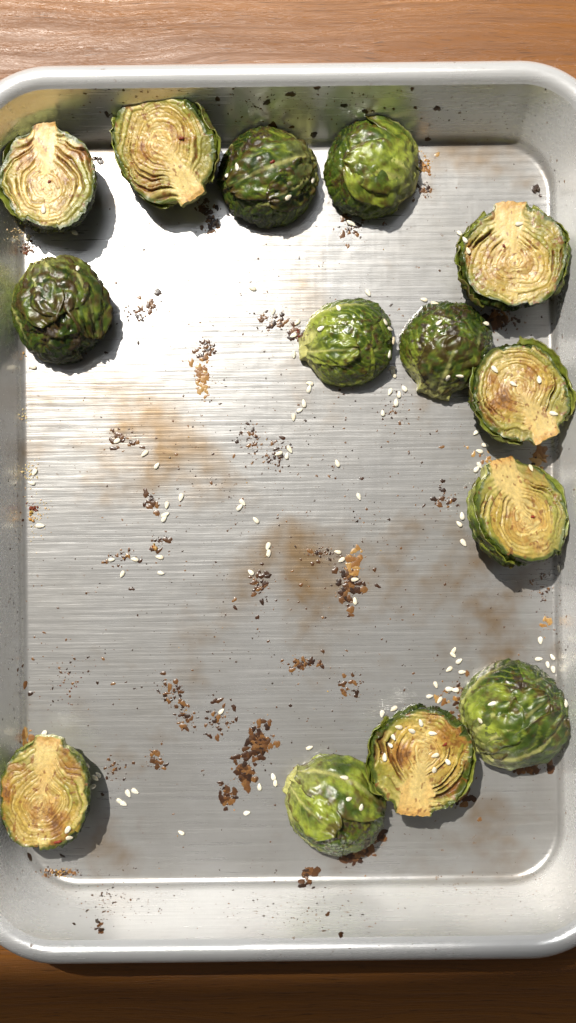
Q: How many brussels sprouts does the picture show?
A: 14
